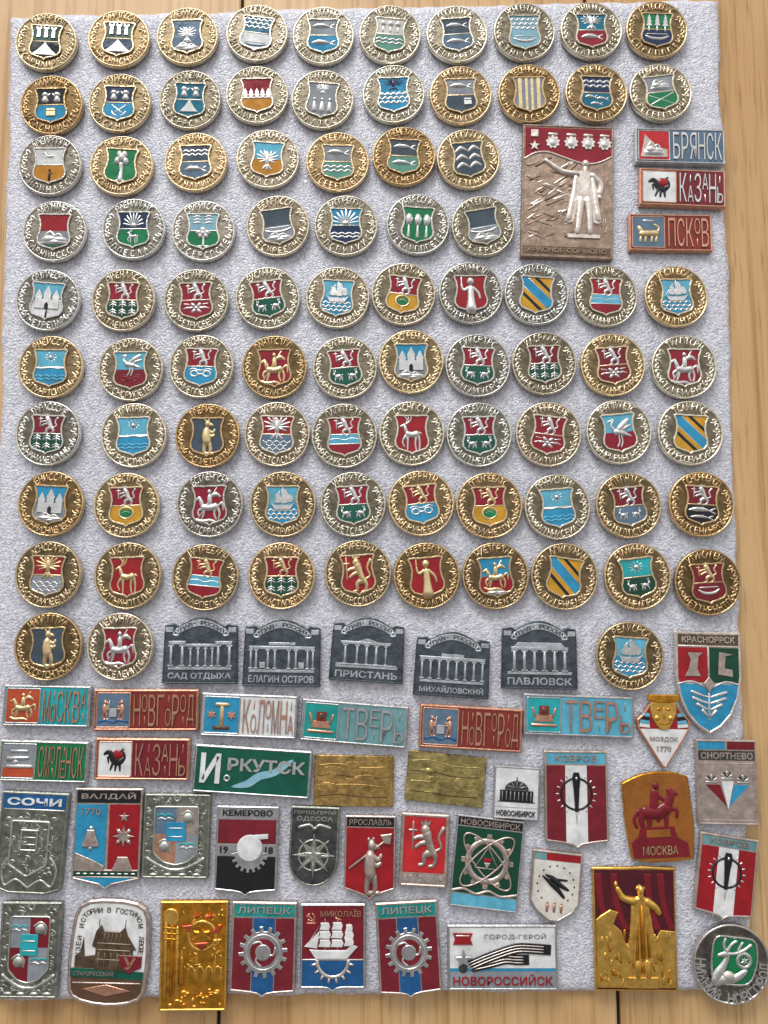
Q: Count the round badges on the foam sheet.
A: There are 88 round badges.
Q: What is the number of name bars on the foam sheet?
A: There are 12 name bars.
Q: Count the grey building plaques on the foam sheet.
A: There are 5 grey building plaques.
